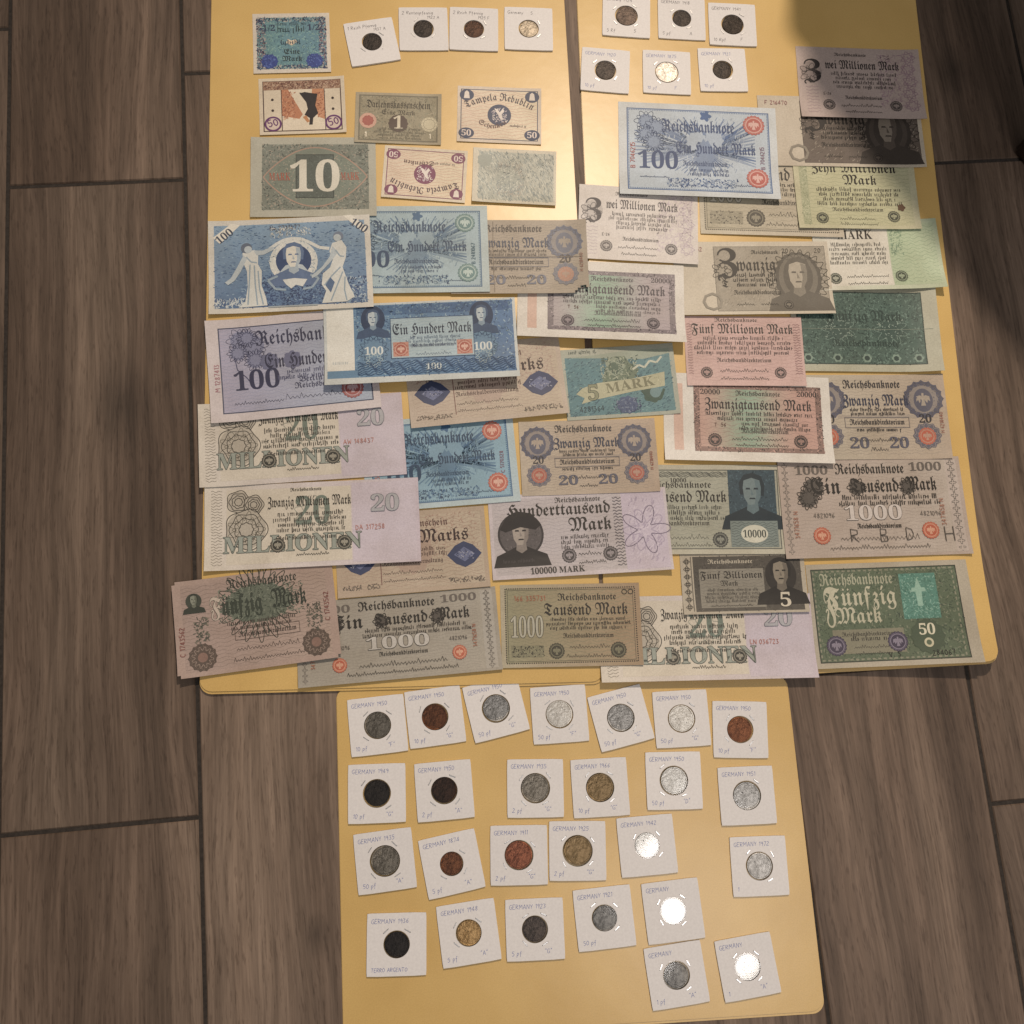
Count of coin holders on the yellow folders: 36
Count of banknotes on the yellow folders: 41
